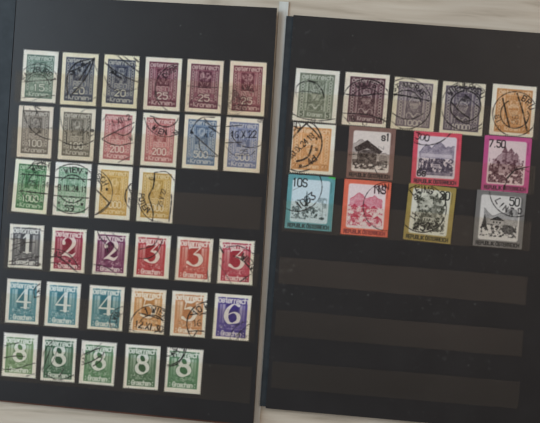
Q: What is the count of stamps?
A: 46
